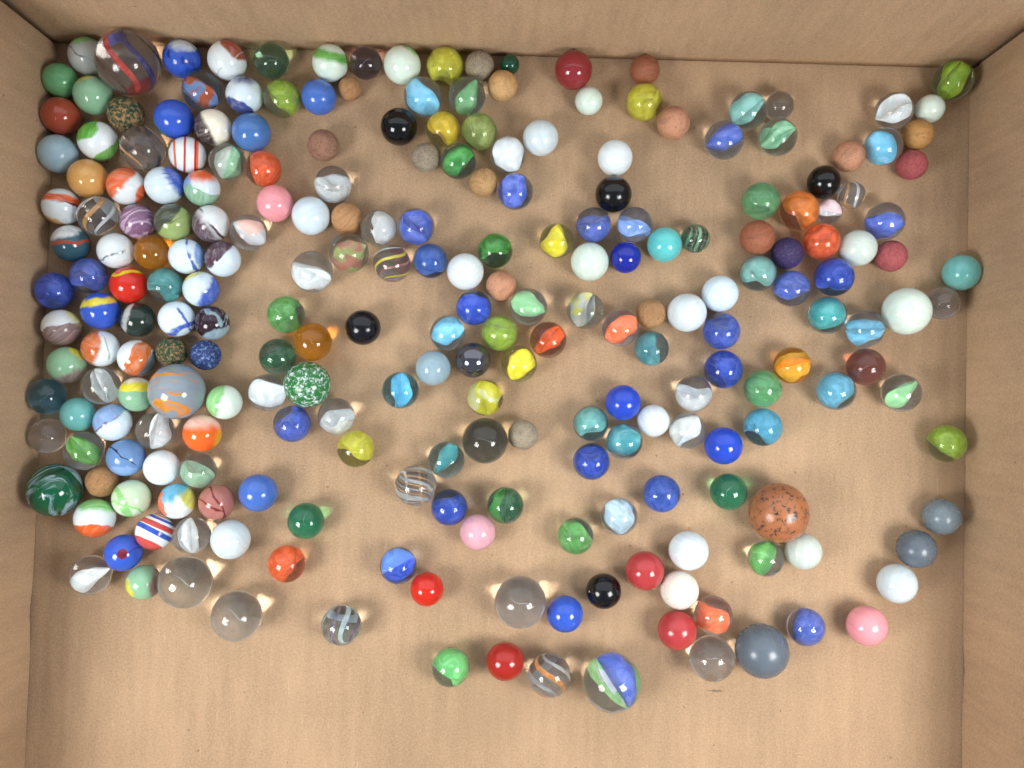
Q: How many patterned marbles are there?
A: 46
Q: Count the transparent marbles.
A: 117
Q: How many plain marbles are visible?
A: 75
